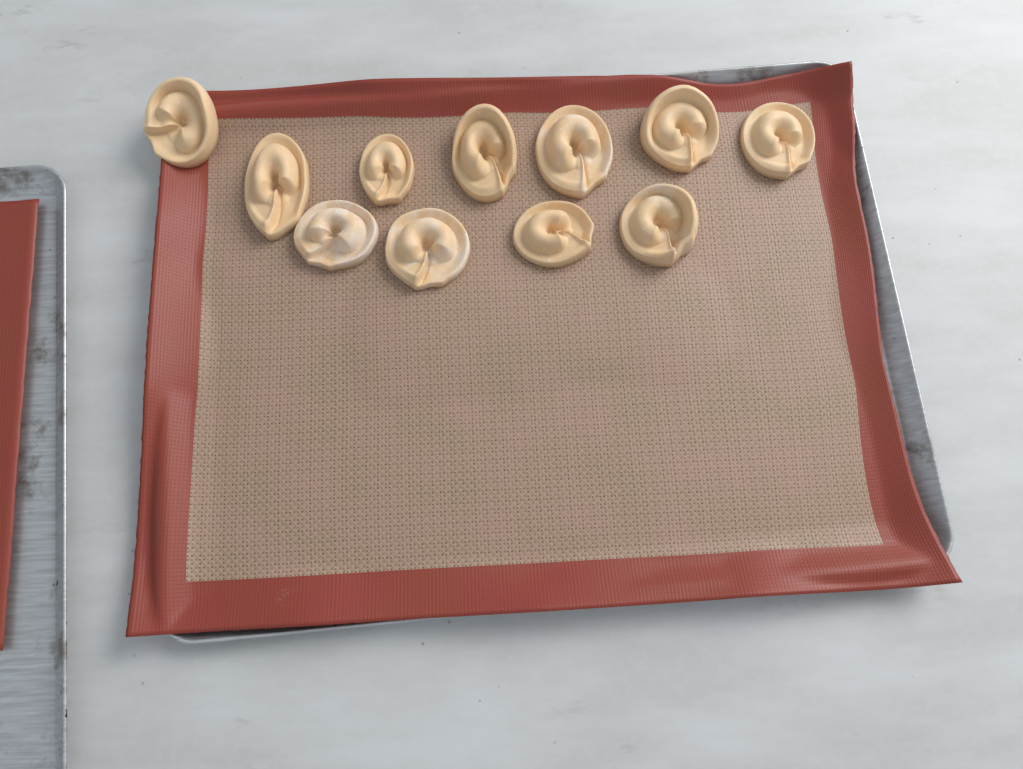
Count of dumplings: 11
